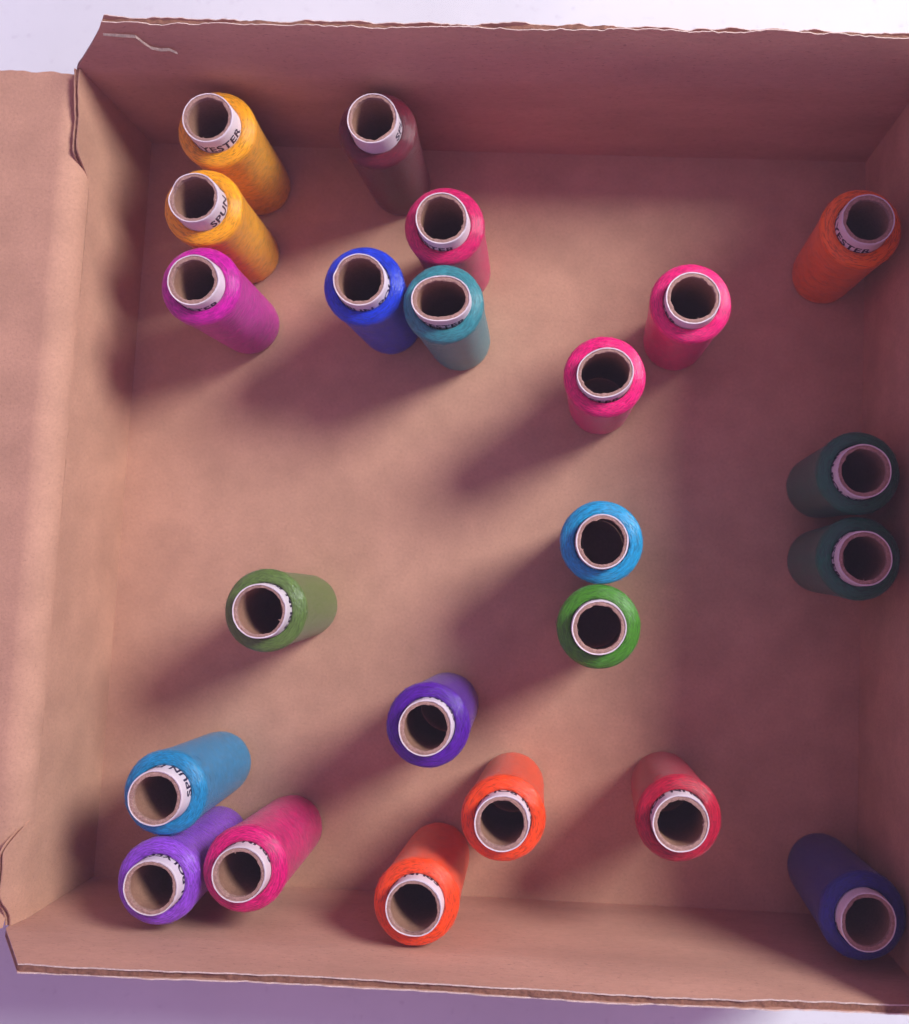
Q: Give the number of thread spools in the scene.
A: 23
